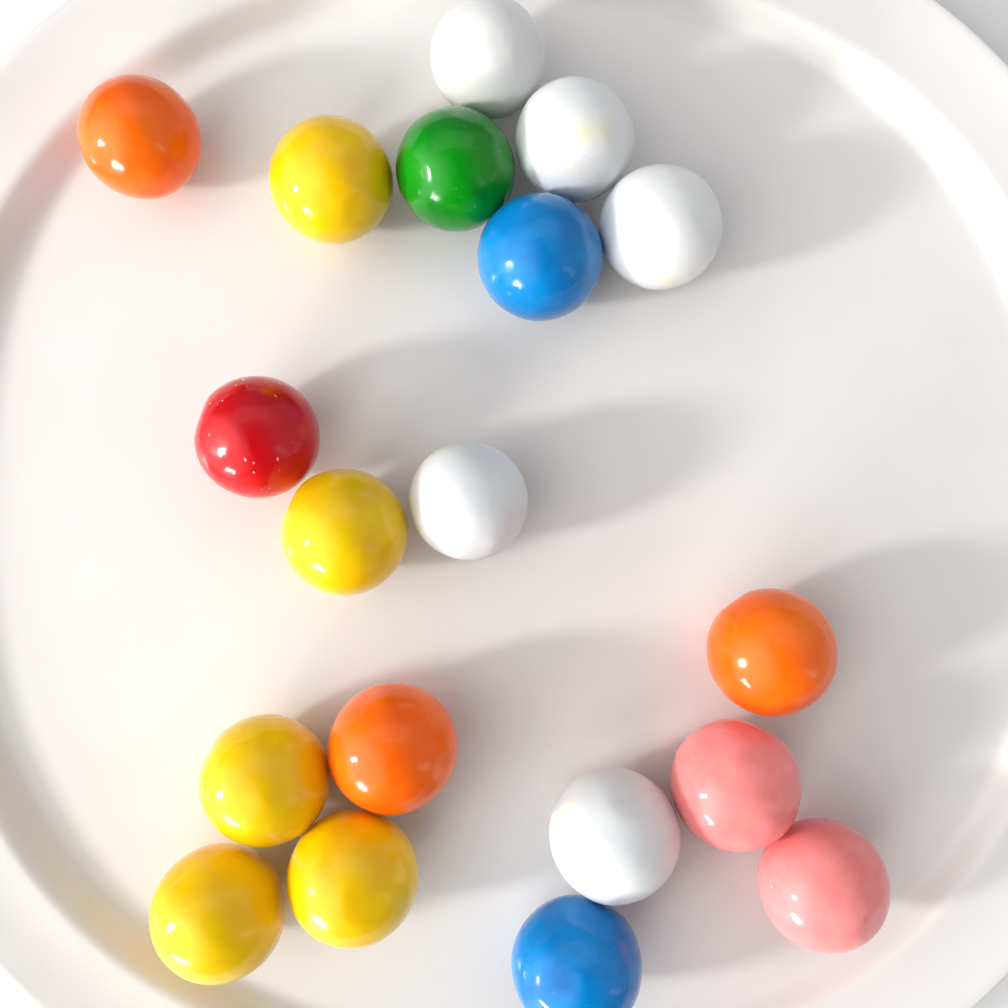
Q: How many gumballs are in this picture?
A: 19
